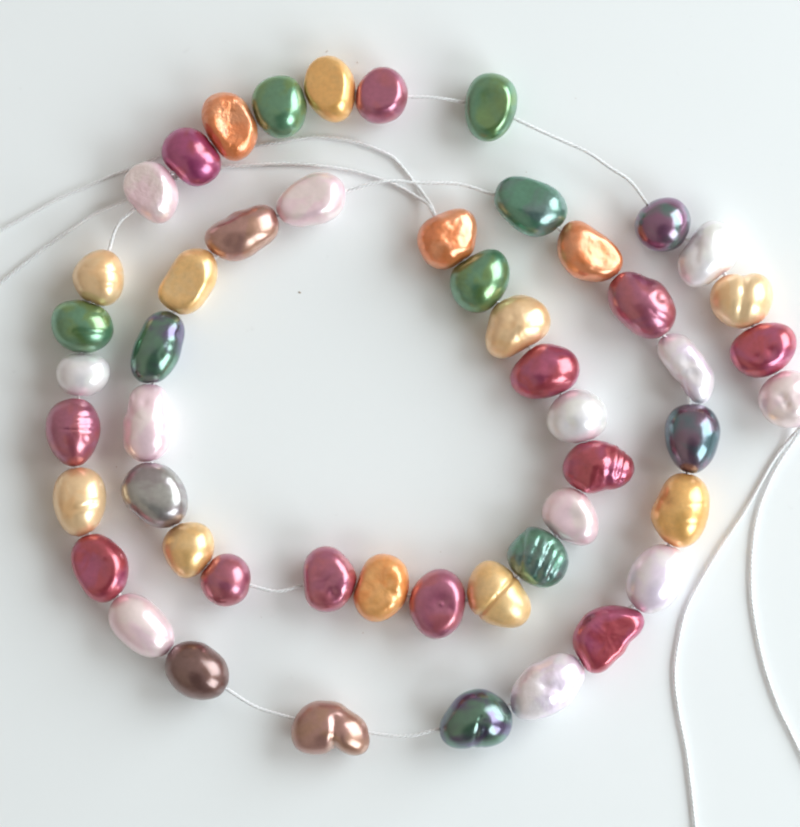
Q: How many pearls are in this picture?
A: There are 51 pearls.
